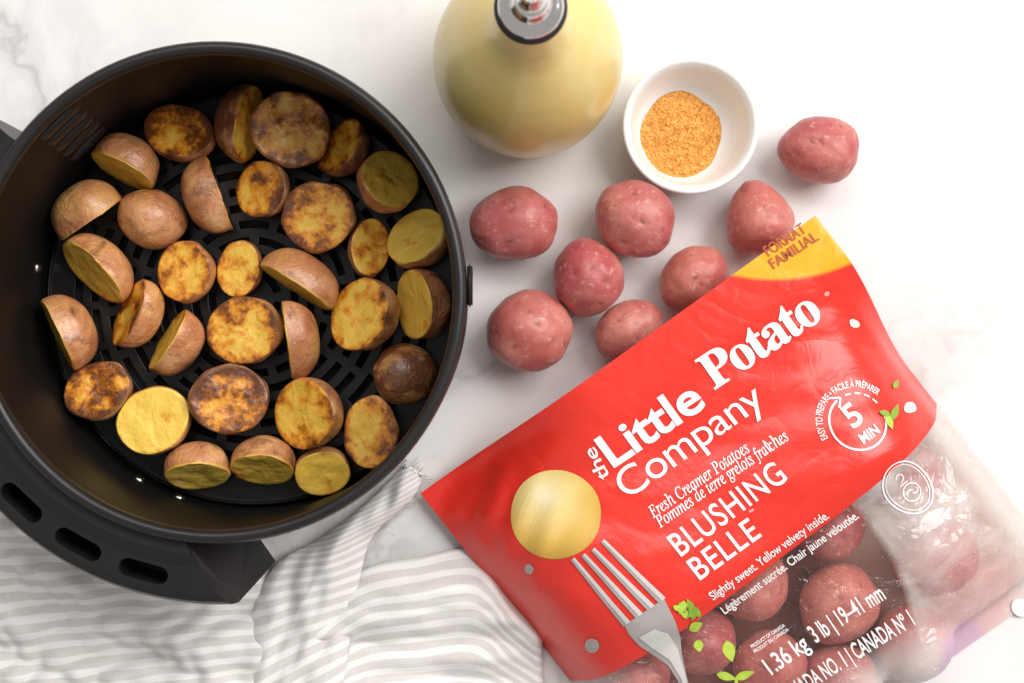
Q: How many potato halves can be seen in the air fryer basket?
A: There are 33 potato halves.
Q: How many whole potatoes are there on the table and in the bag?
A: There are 18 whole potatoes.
